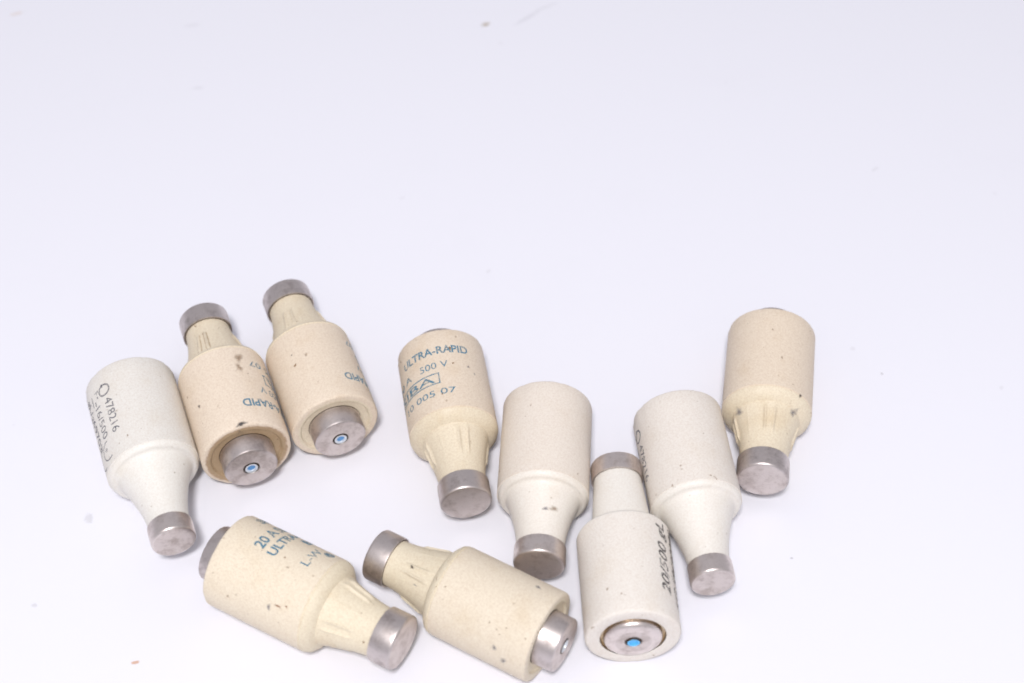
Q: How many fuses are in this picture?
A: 10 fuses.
